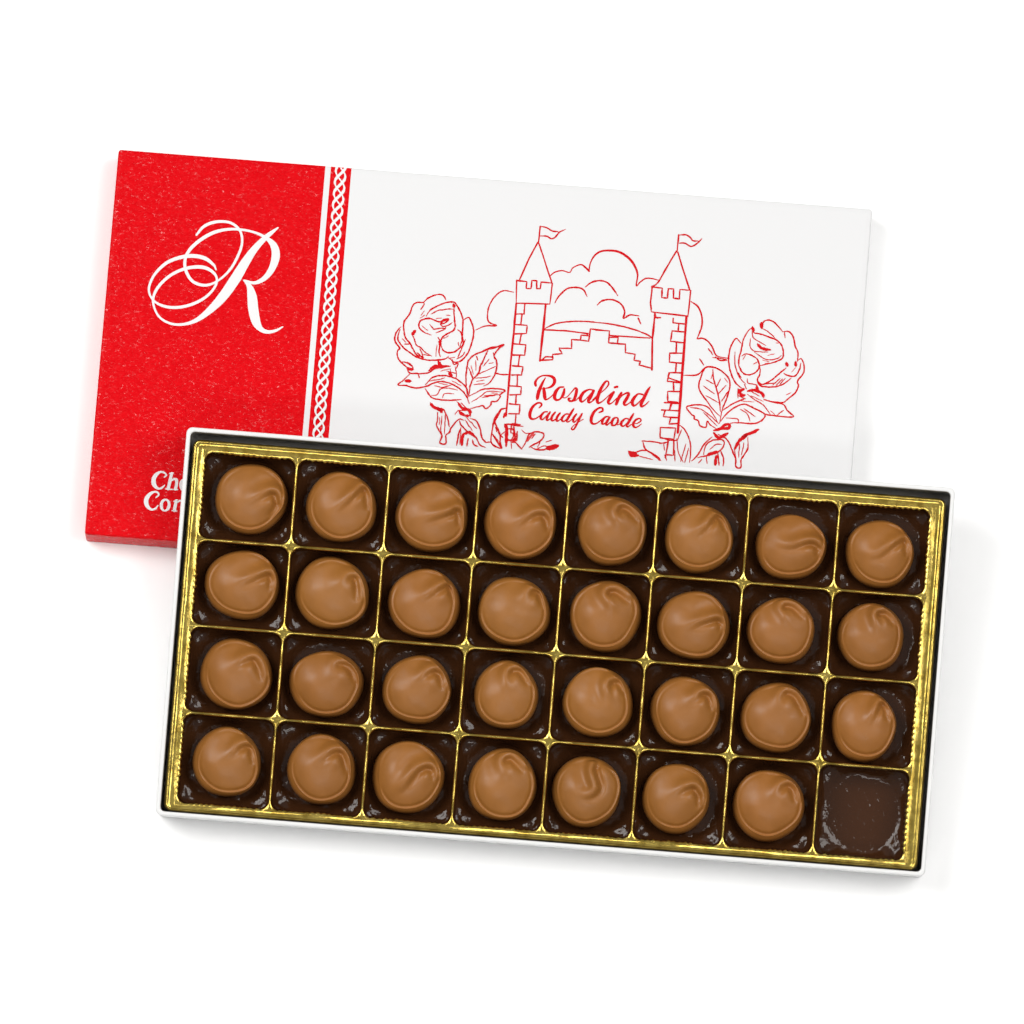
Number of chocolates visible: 31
